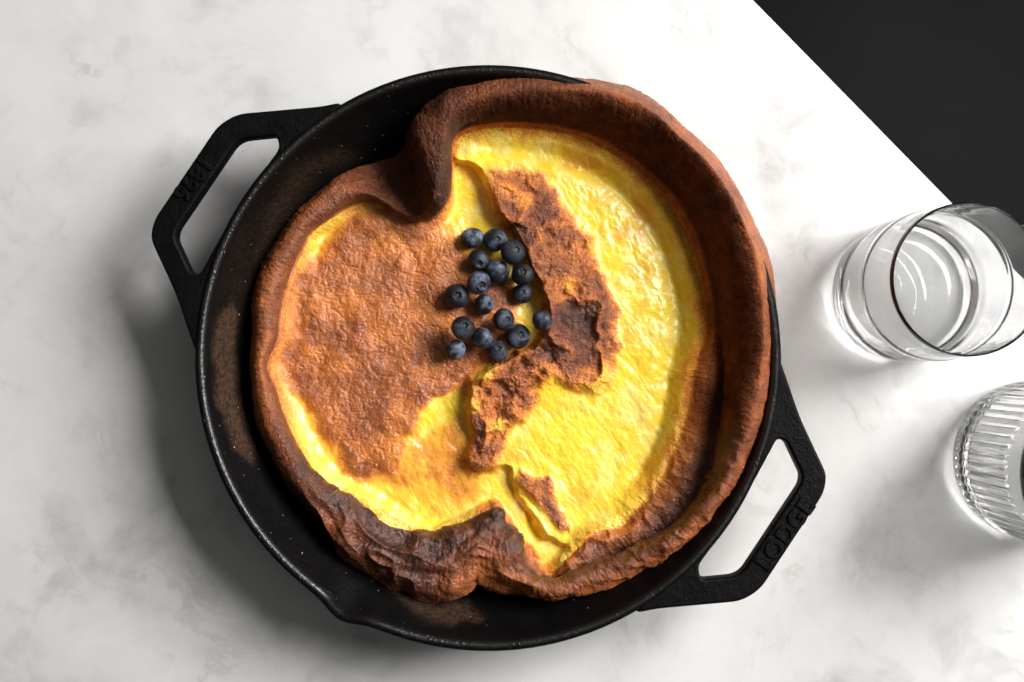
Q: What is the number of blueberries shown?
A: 17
